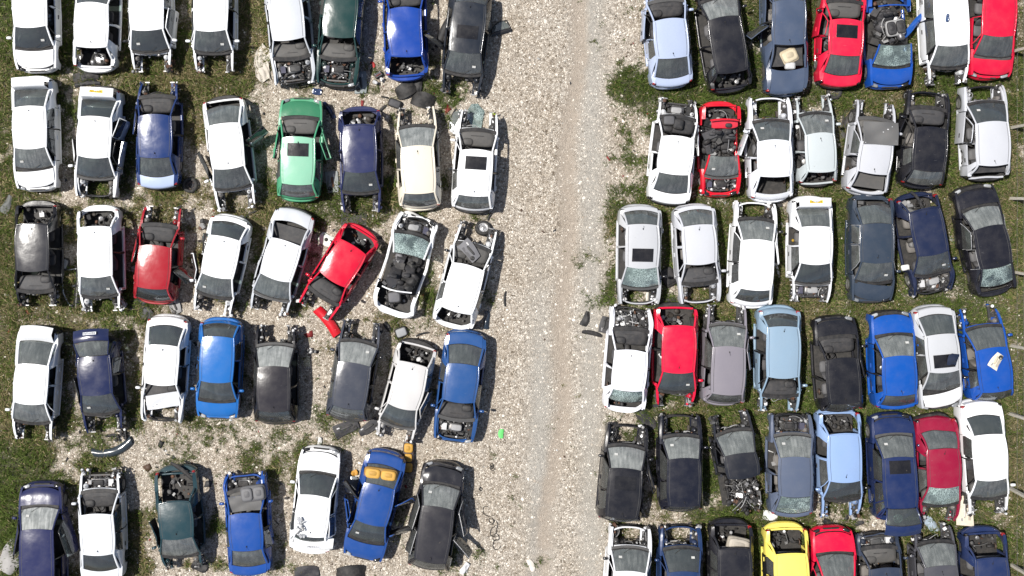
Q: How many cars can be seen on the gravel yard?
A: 84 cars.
